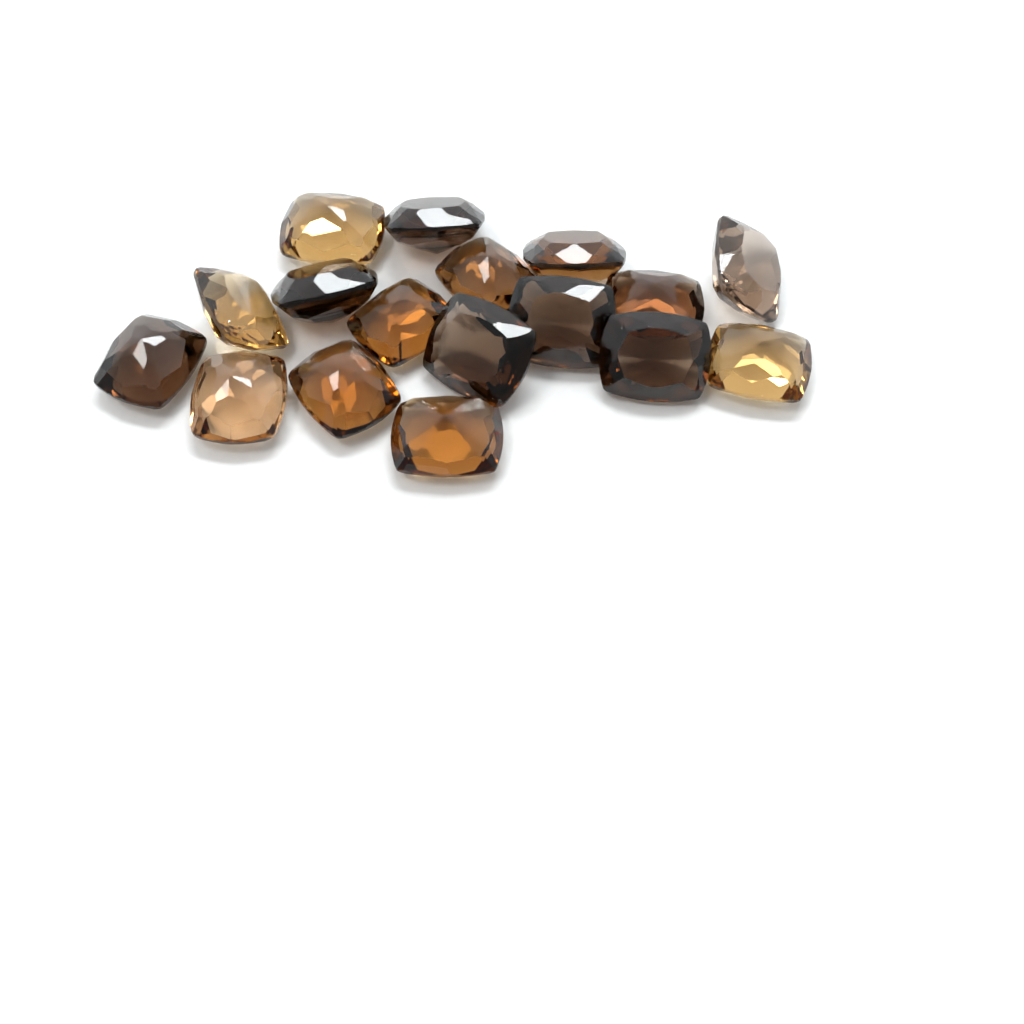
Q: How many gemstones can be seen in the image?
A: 17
